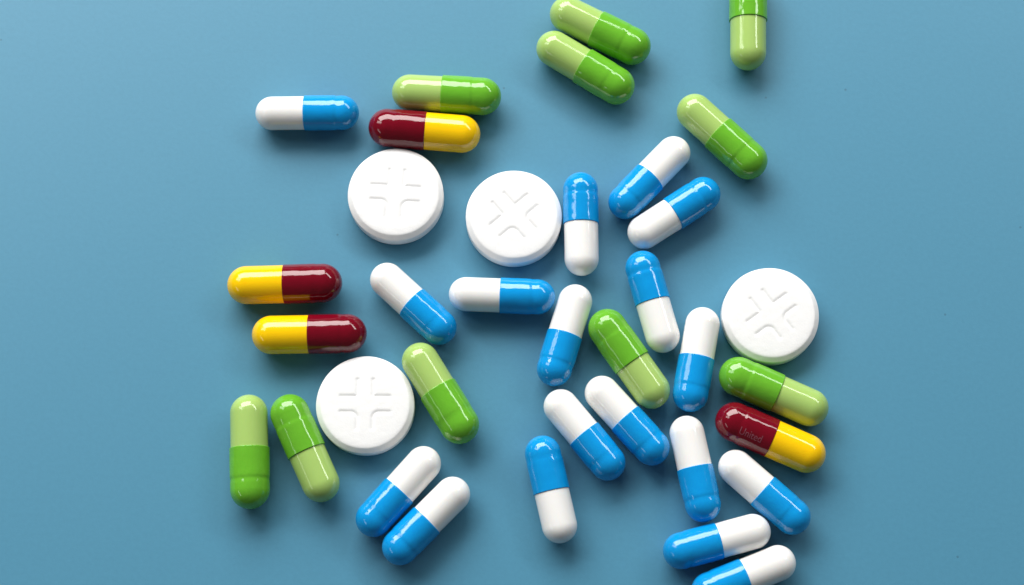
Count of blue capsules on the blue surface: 18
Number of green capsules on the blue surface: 10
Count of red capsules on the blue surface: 4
